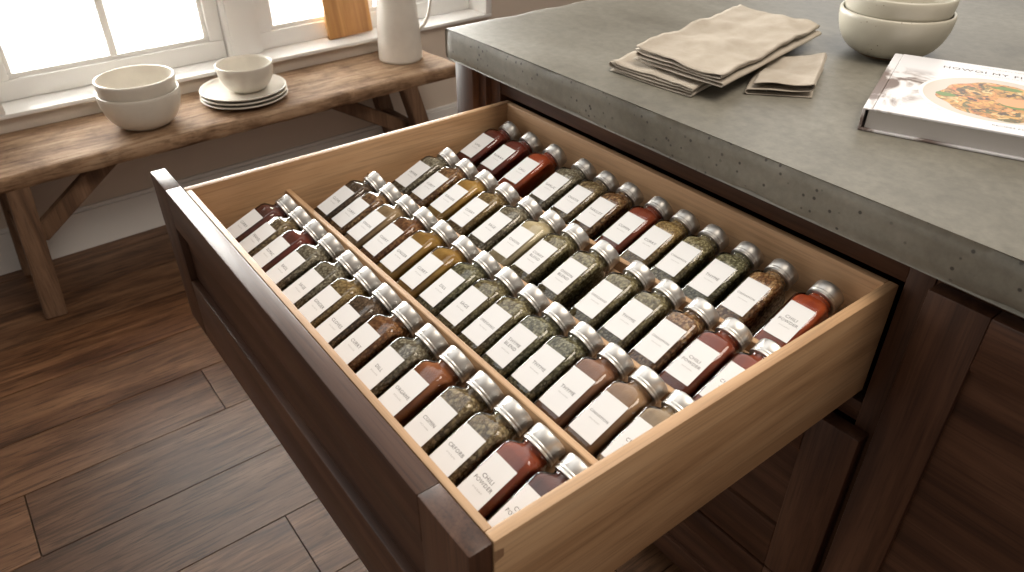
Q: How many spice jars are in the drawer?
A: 53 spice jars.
